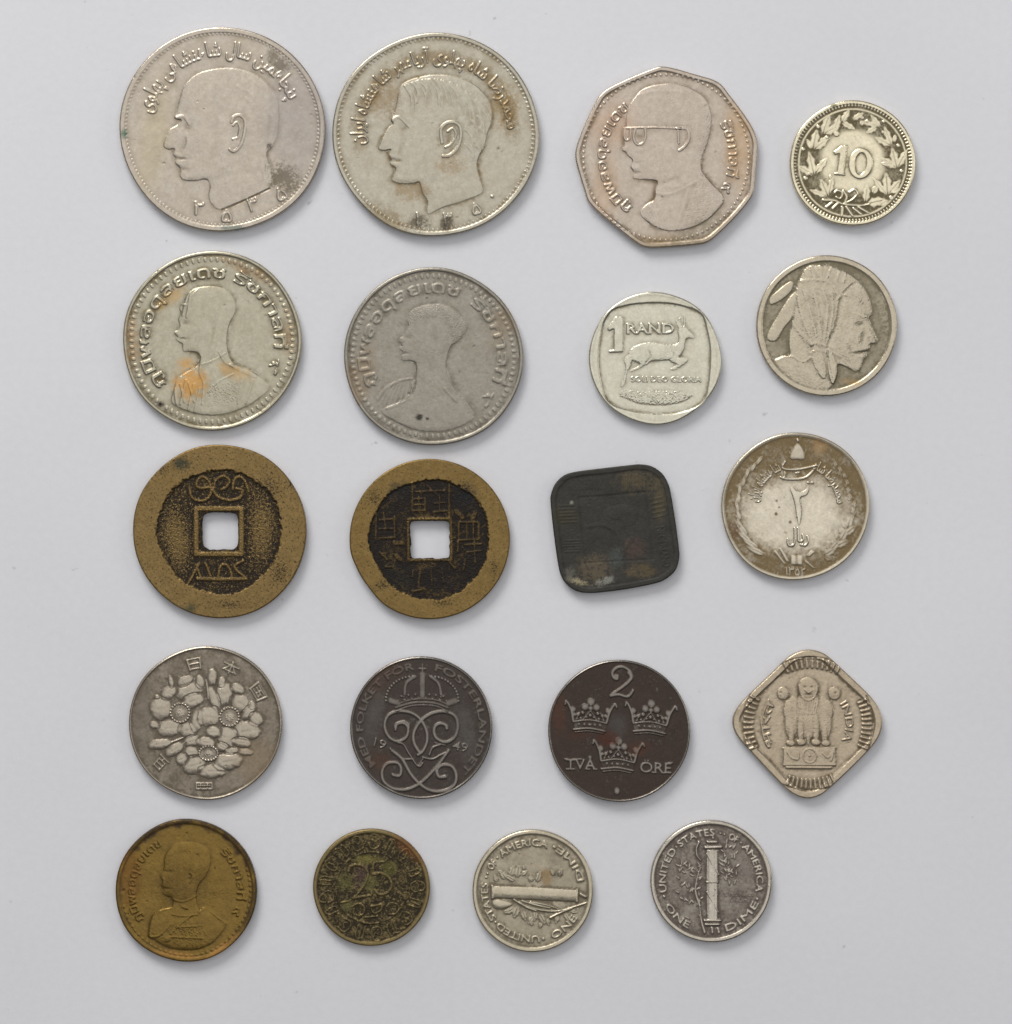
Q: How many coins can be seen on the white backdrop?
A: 20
